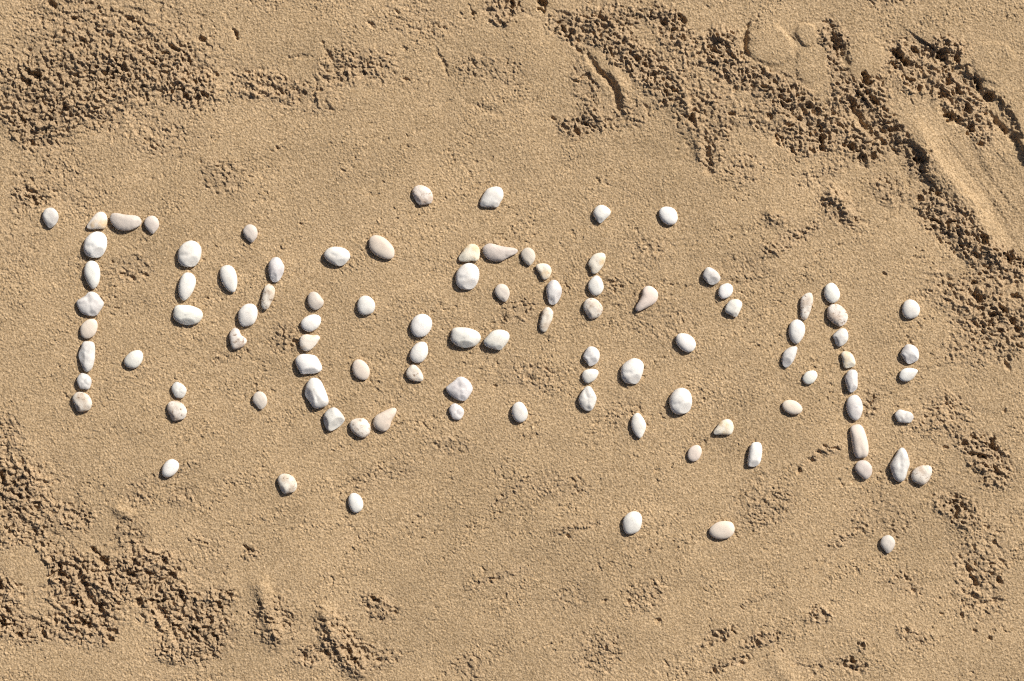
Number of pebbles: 98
